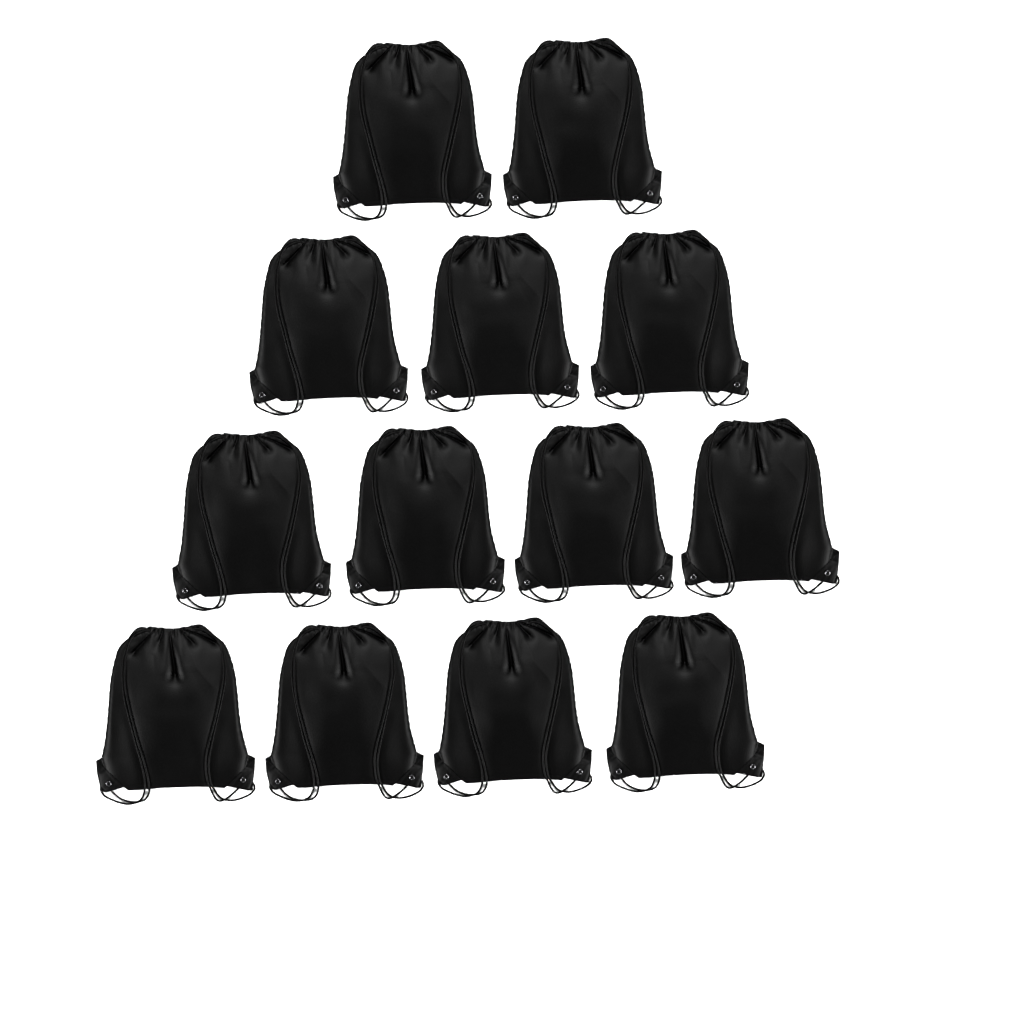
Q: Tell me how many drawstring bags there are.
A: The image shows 13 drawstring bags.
